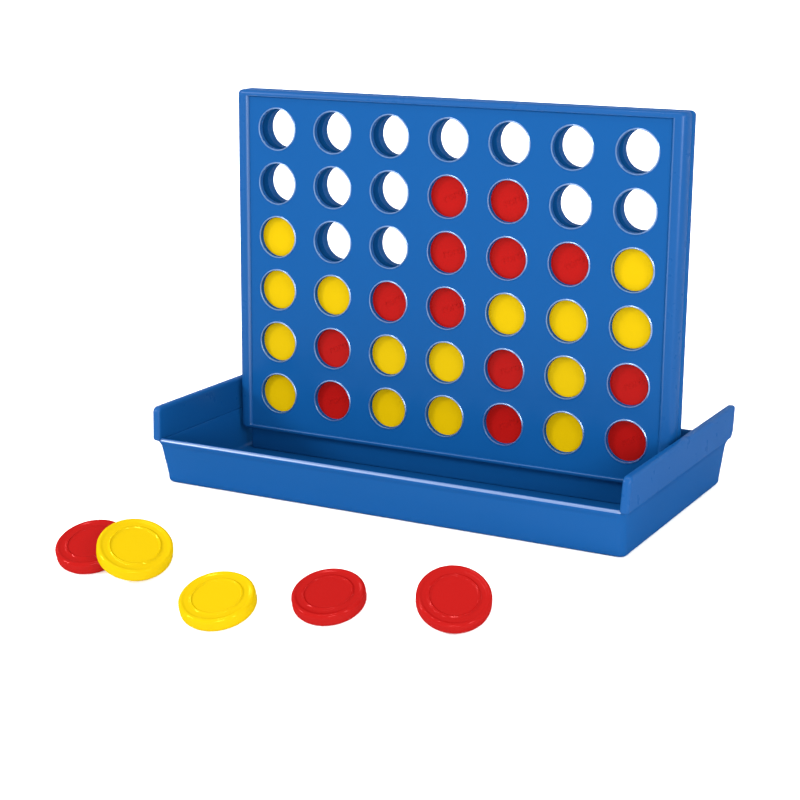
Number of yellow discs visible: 17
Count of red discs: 16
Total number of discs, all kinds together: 33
